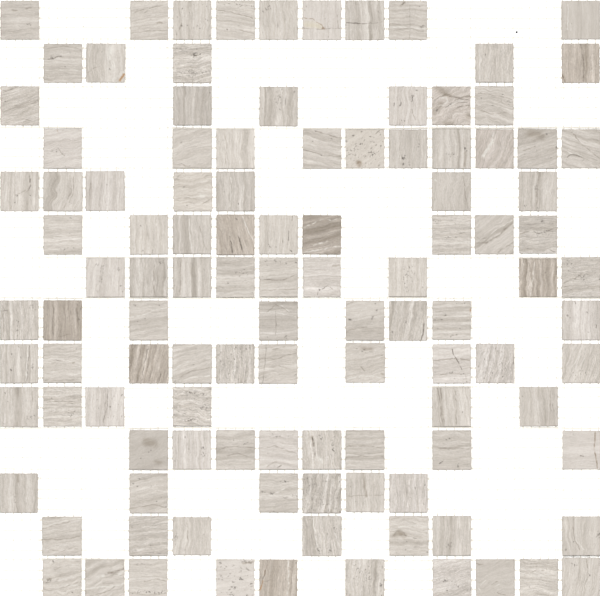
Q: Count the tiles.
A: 110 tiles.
